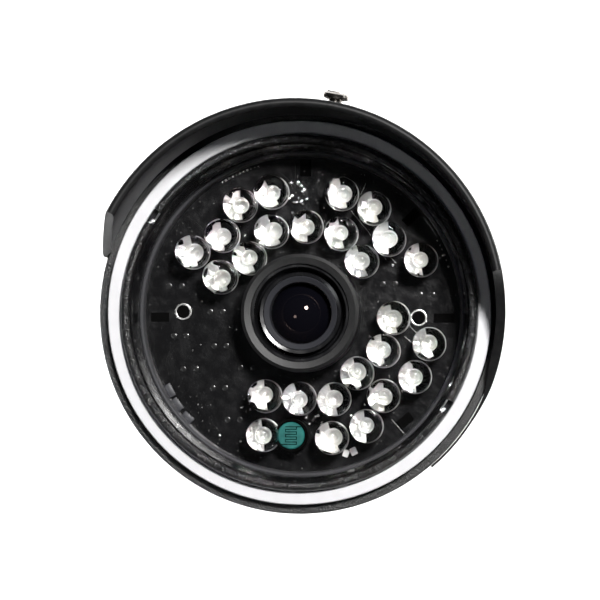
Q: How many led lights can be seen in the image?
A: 26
